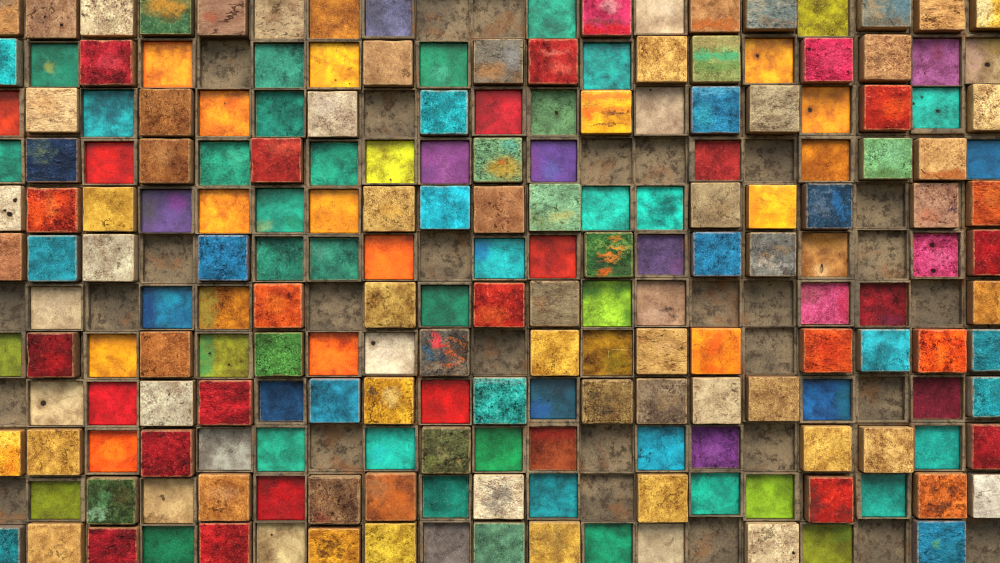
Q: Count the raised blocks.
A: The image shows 107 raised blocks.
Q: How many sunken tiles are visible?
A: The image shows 92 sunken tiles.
